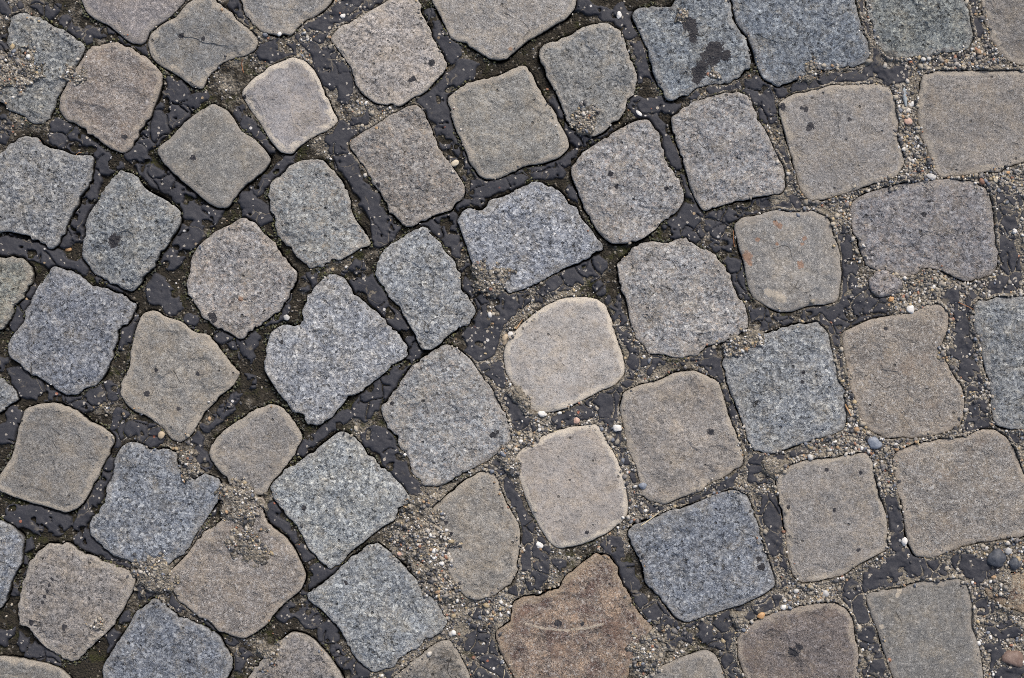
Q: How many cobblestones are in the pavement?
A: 62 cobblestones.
